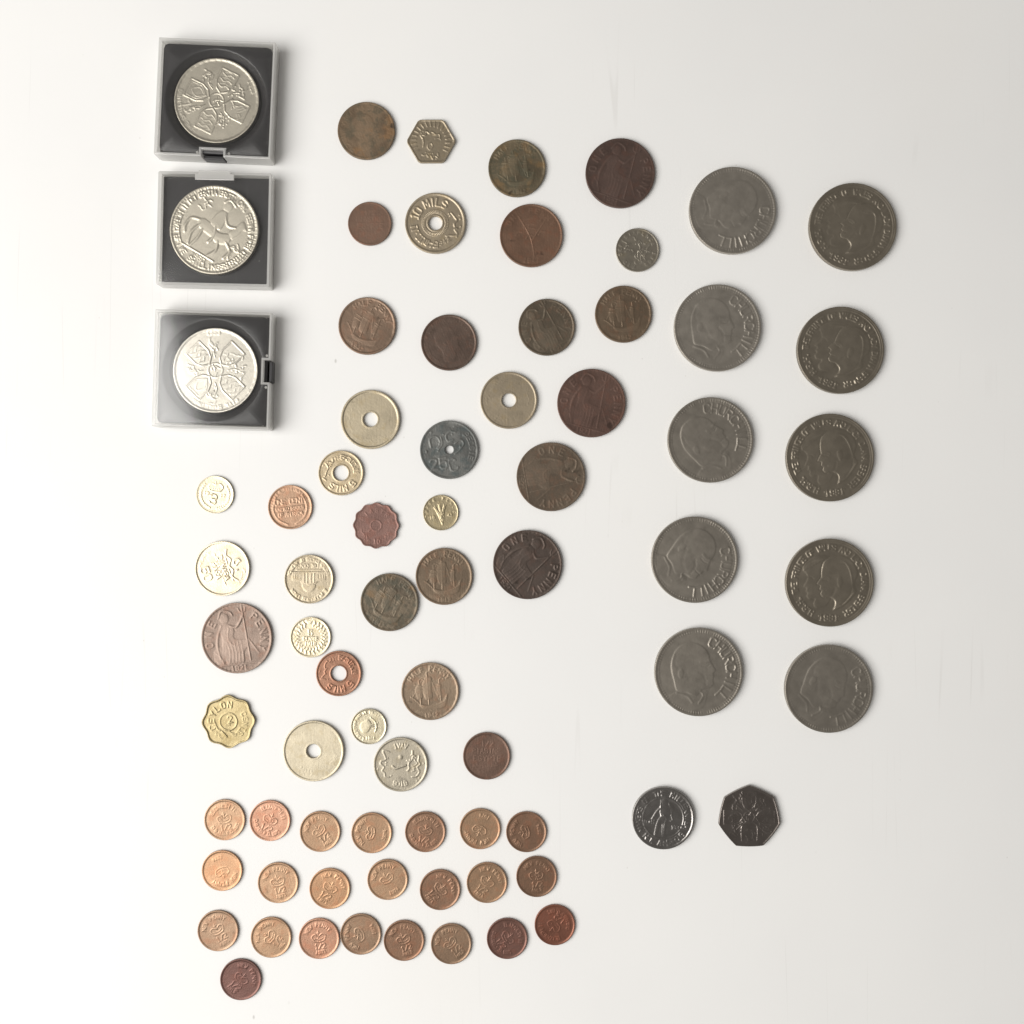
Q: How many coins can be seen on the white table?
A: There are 74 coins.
